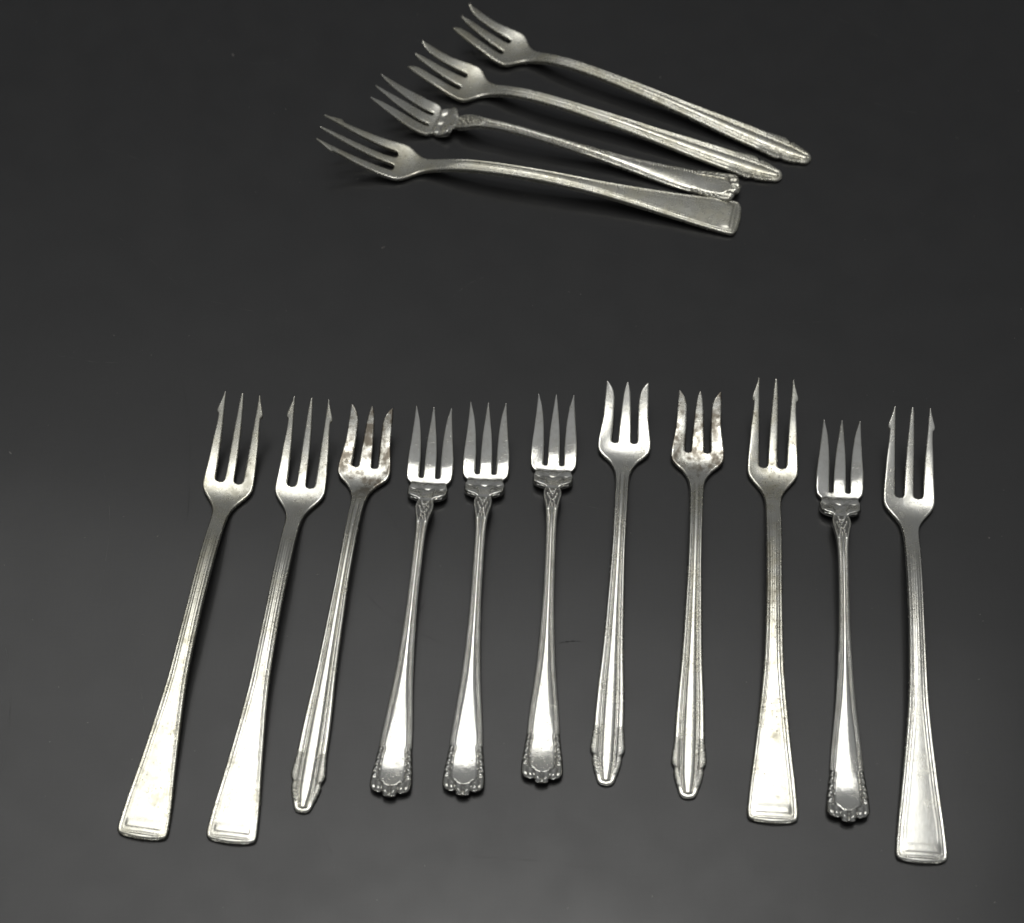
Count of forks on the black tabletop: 15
